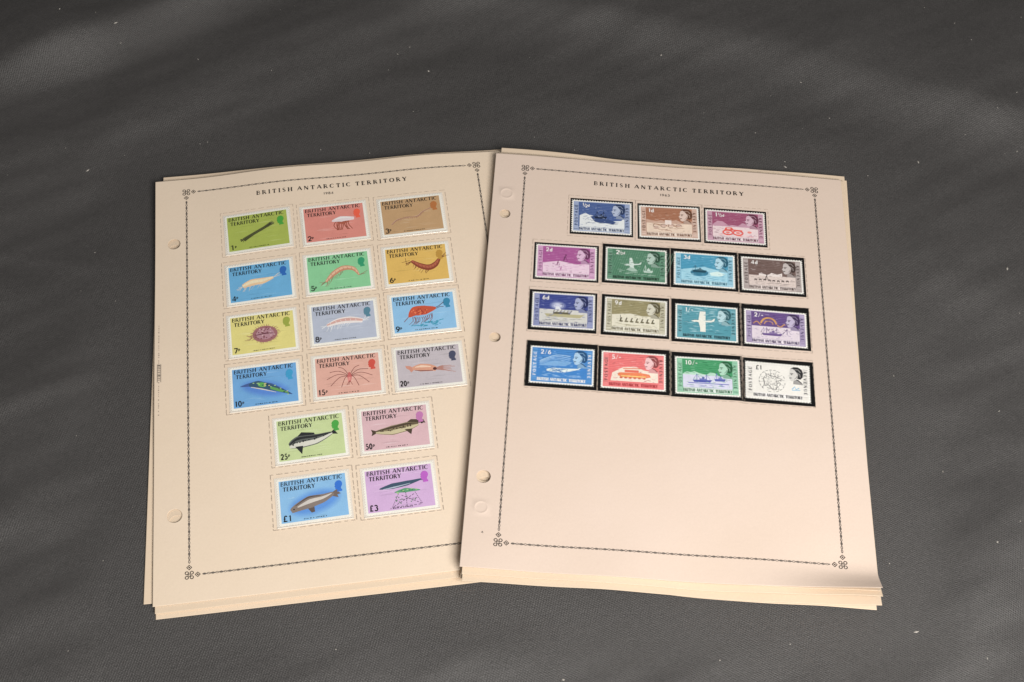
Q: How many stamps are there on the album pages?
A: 31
